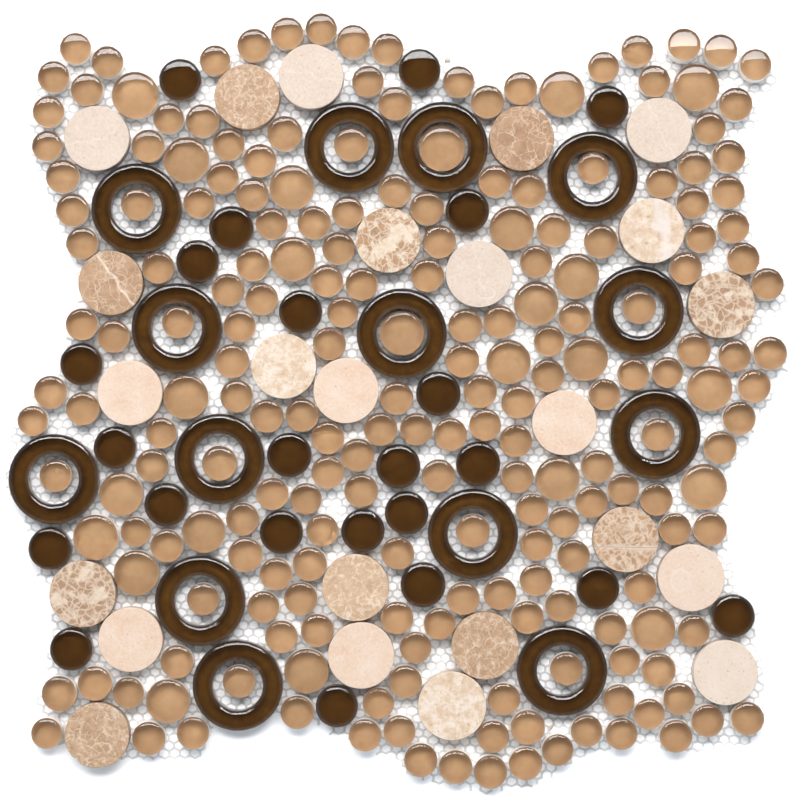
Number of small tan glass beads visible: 186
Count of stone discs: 24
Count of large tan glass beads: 24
